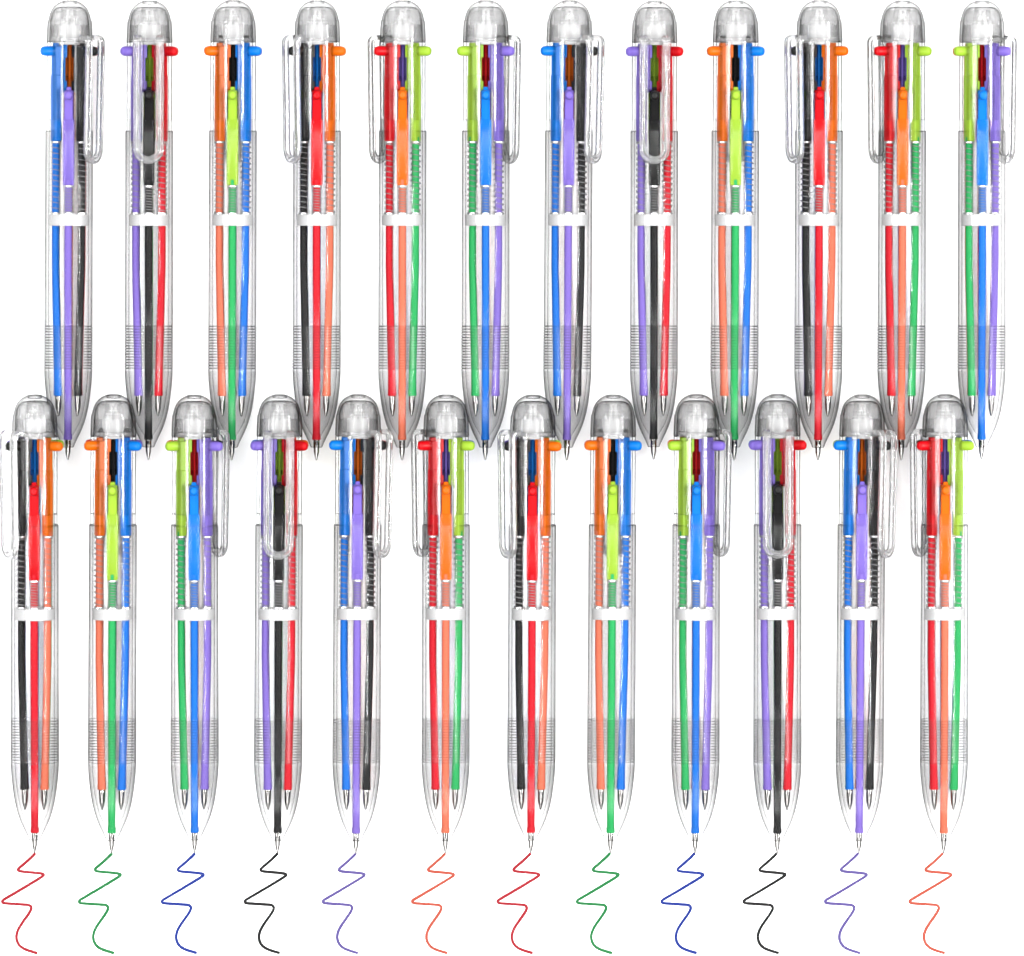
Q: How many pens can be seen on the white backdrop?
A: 24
